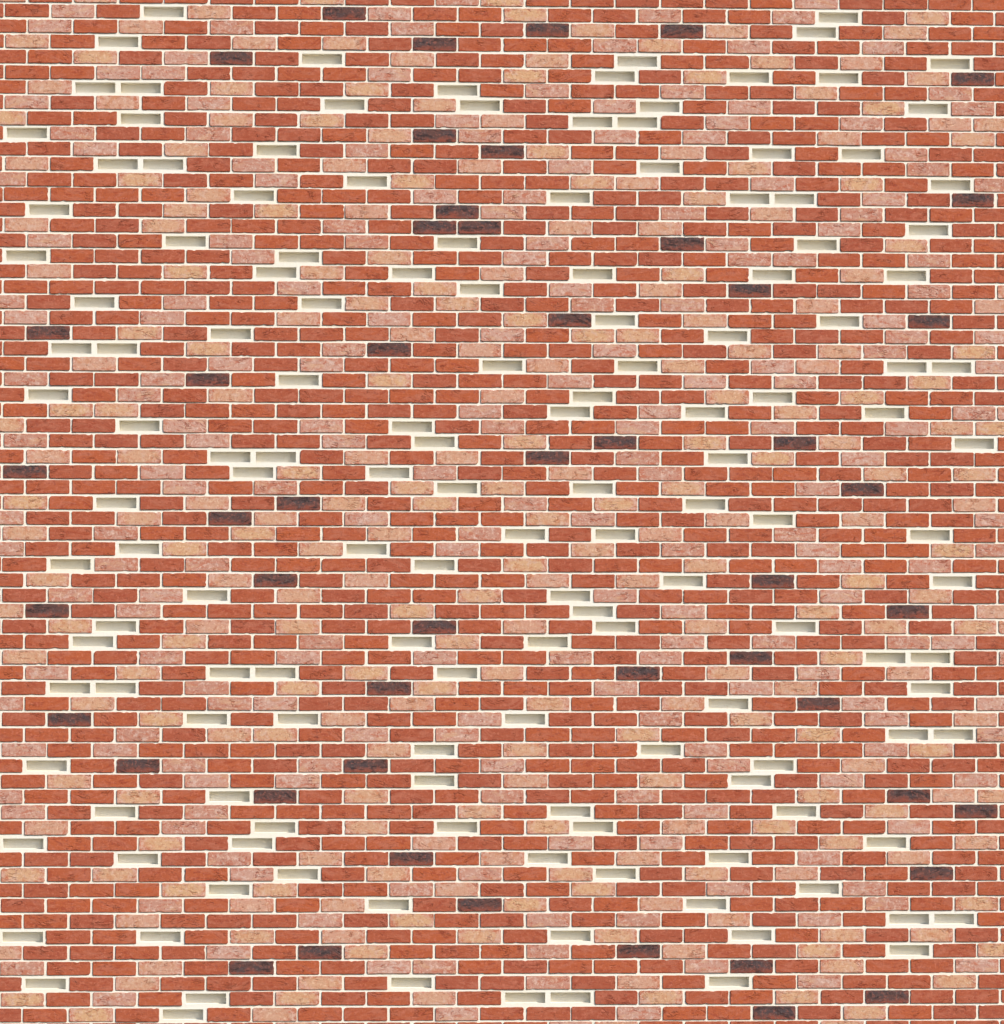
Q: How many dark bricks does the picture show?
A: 50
